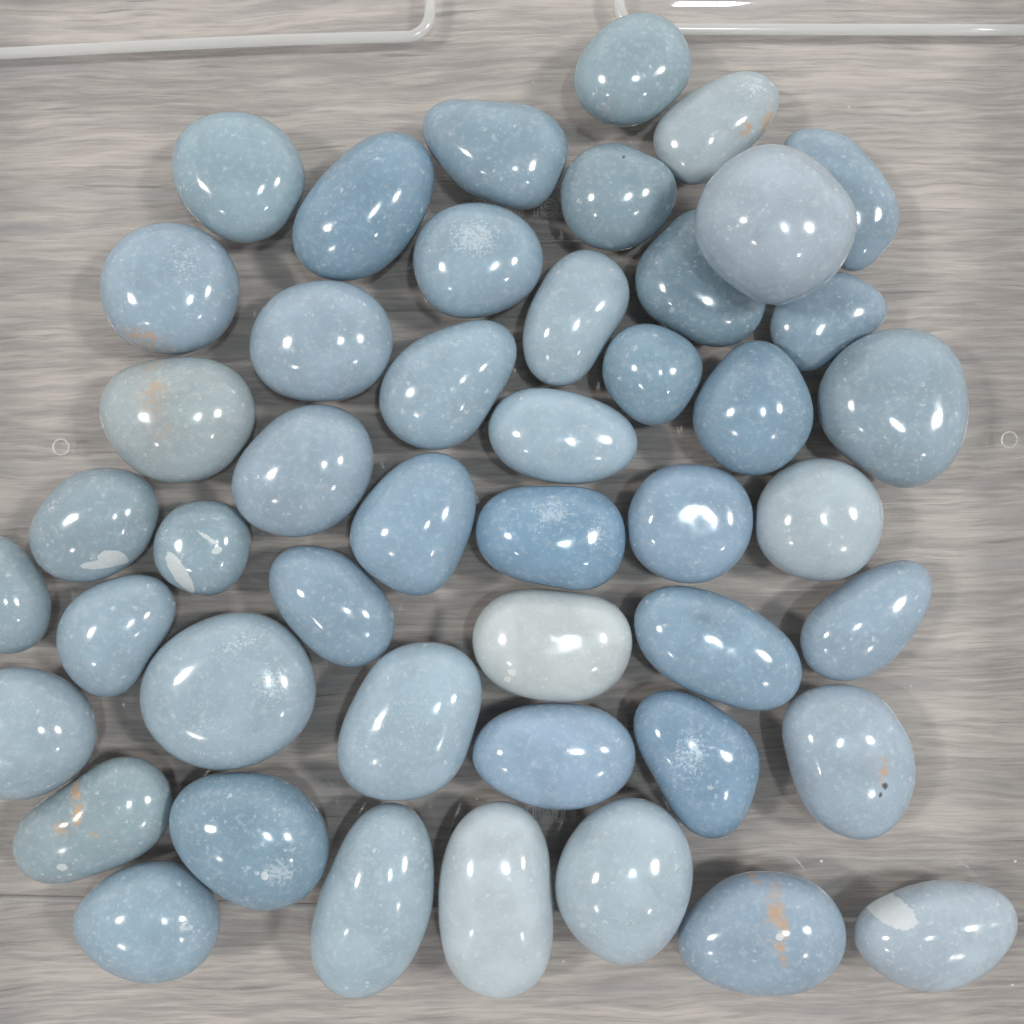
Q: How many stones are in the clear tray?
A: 47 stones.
